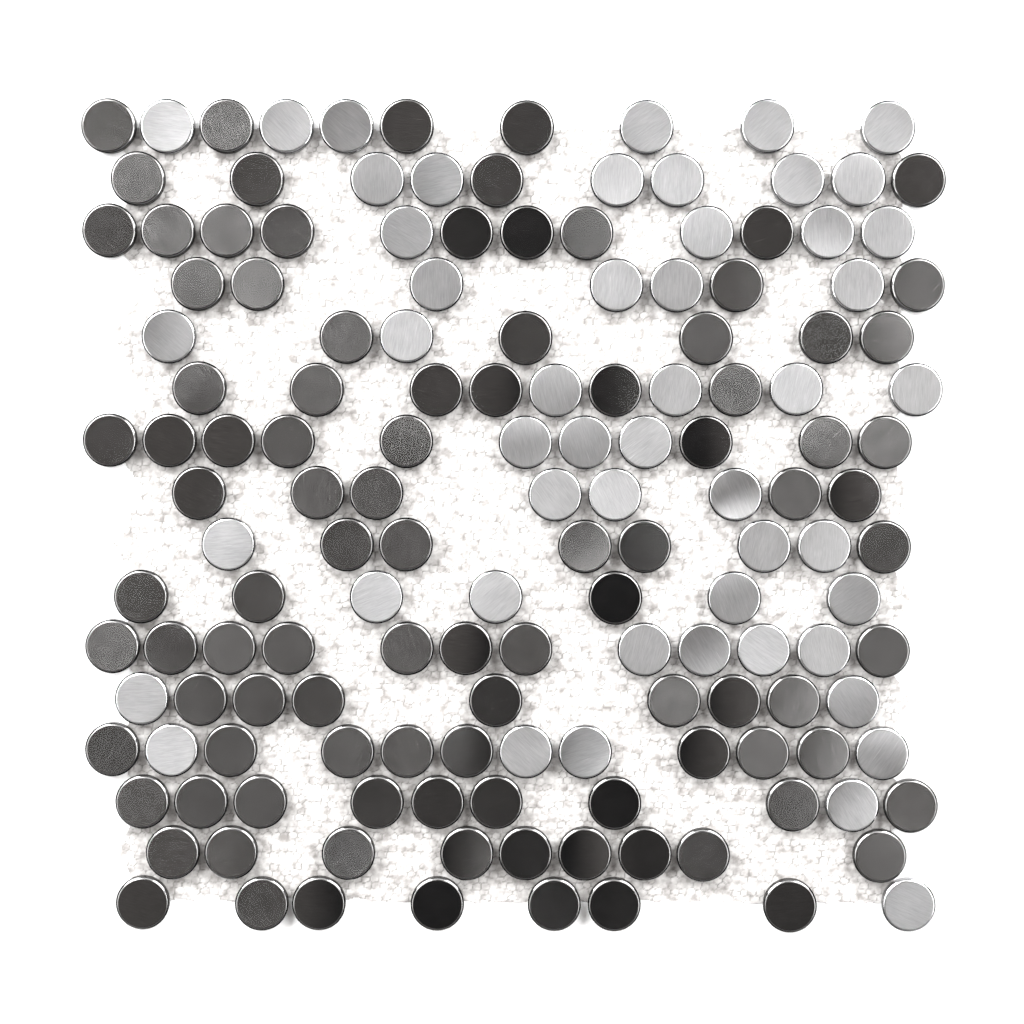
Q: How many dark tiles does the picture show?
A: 100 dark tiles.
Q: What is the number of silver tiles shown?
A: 51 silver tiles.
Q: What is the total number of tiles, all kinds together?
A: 151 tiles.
